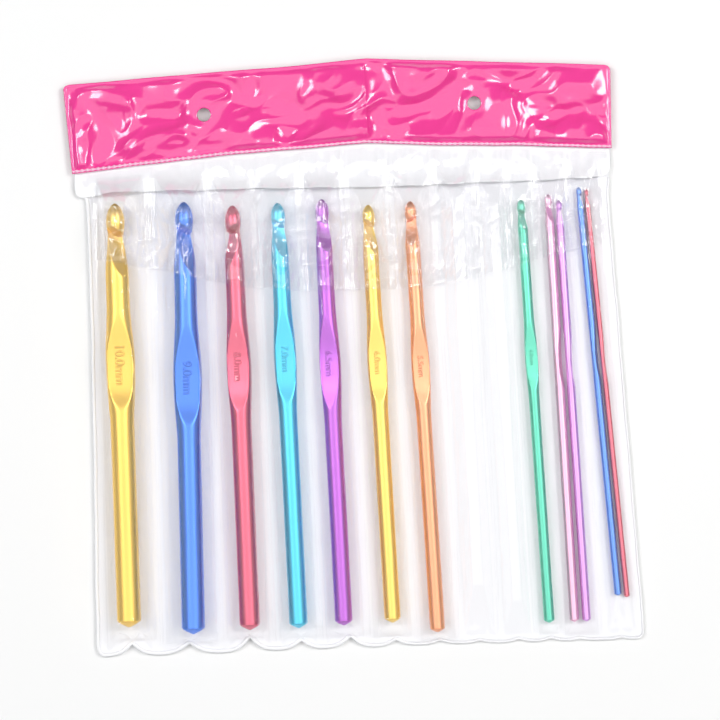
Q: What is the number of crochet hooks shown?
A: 12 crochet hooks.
